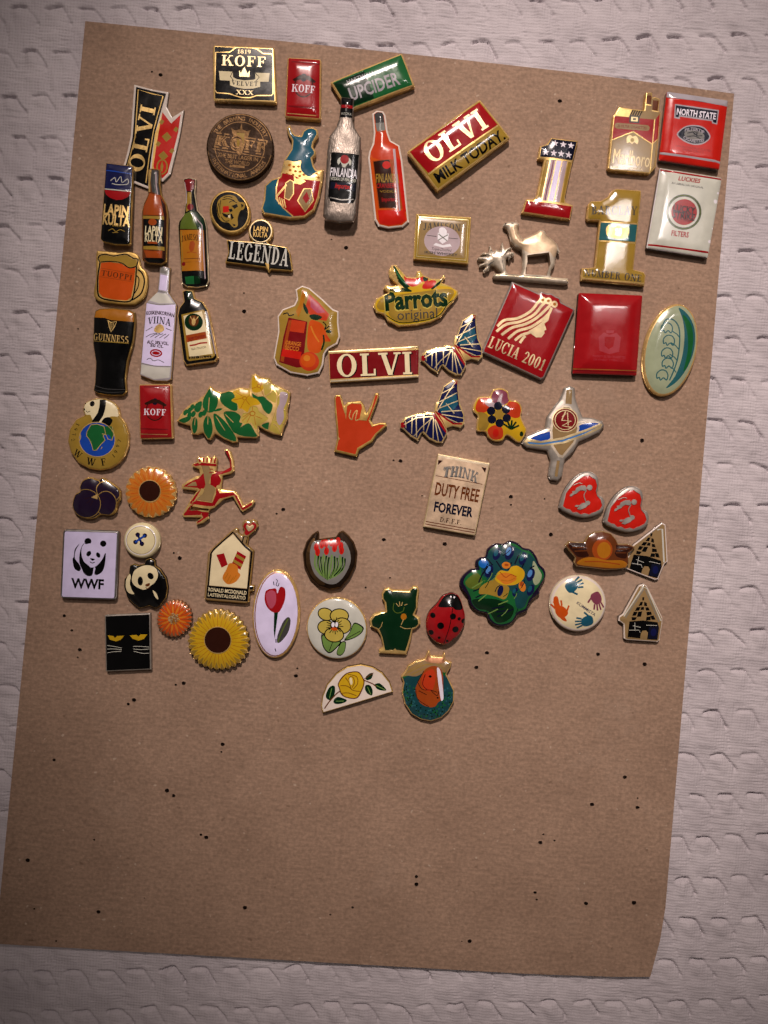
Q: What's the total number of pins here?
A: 64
